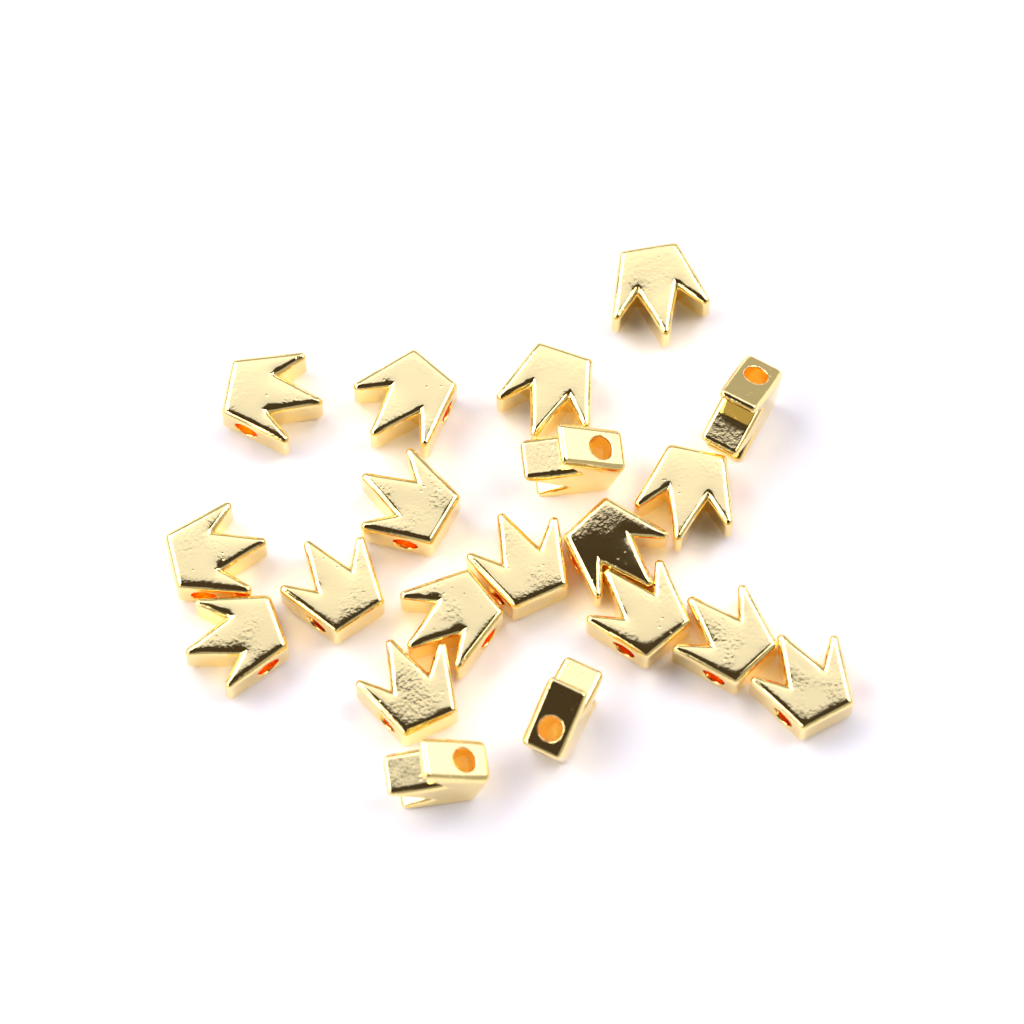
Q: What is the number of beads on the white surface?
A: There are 20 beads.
